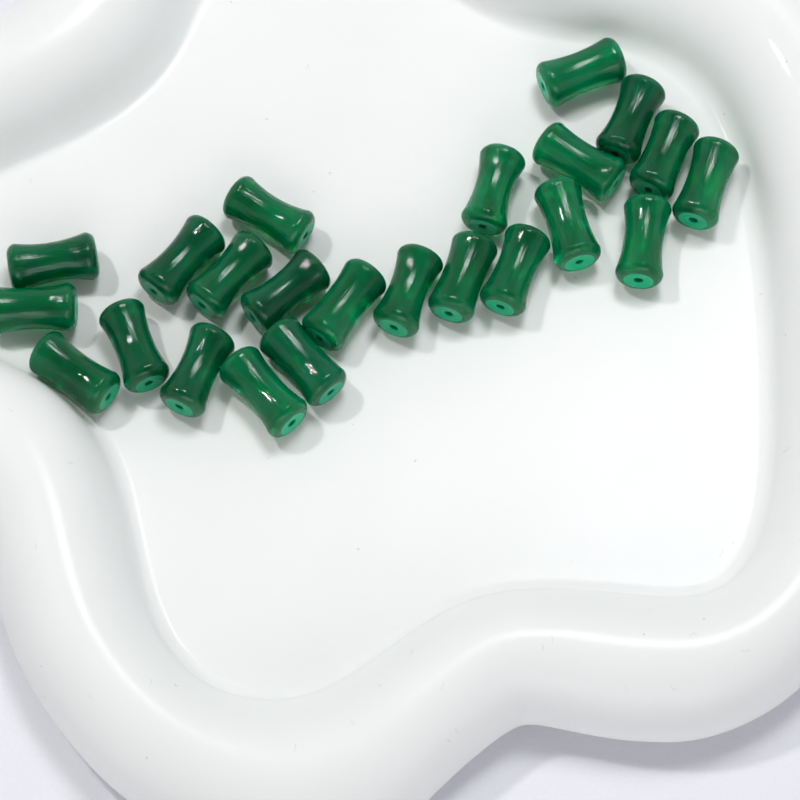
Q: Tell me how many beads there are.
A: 23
